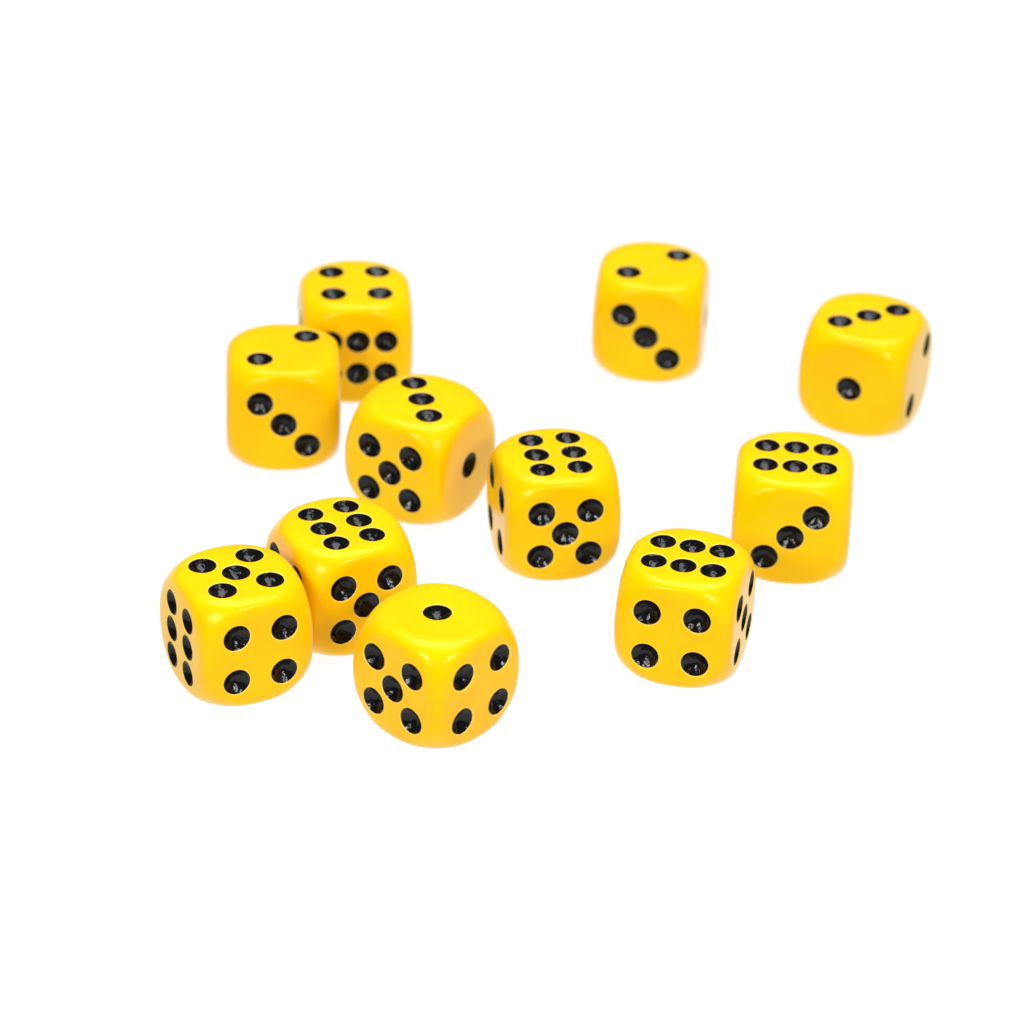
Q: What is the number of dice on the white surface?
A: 11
